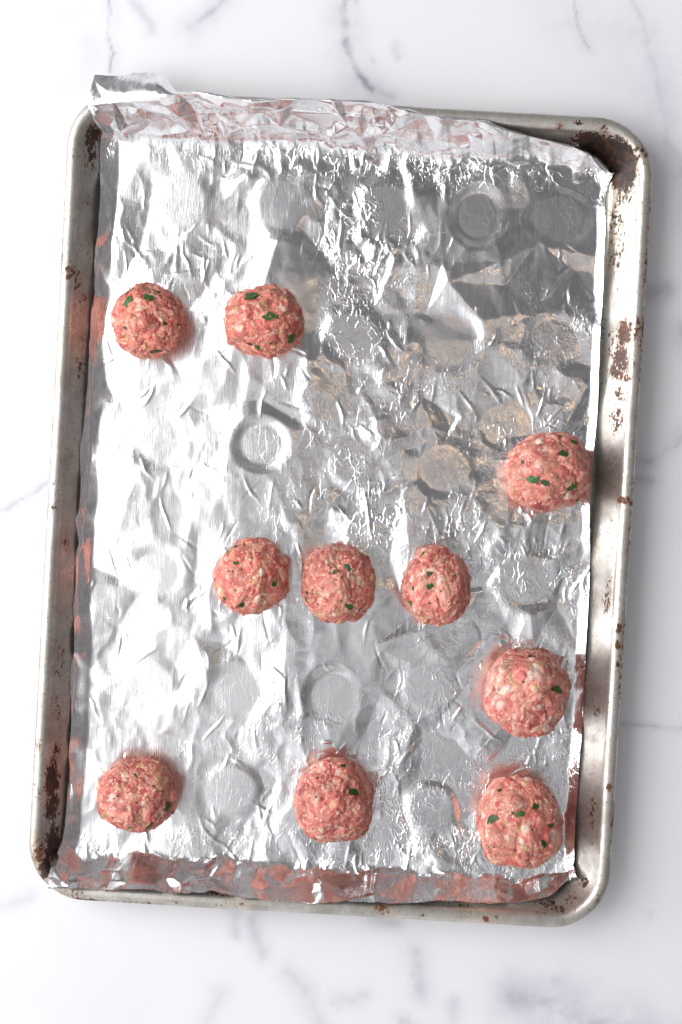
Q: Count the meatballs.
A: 10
